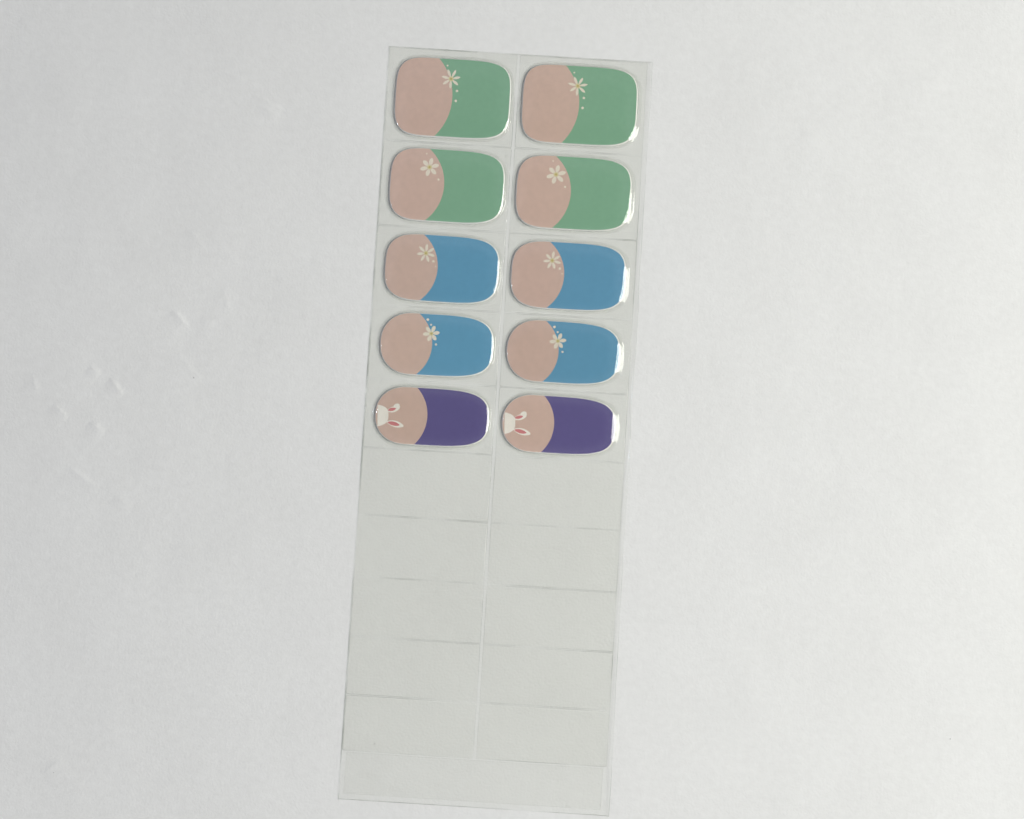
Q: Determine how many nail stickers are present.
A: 10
